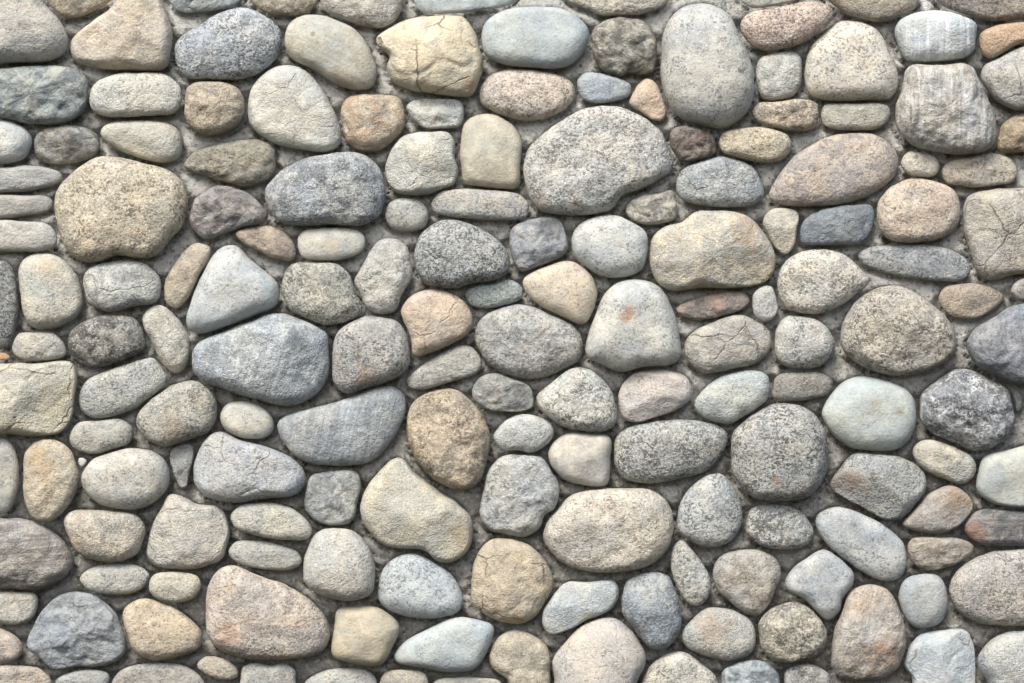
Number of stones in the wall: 177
